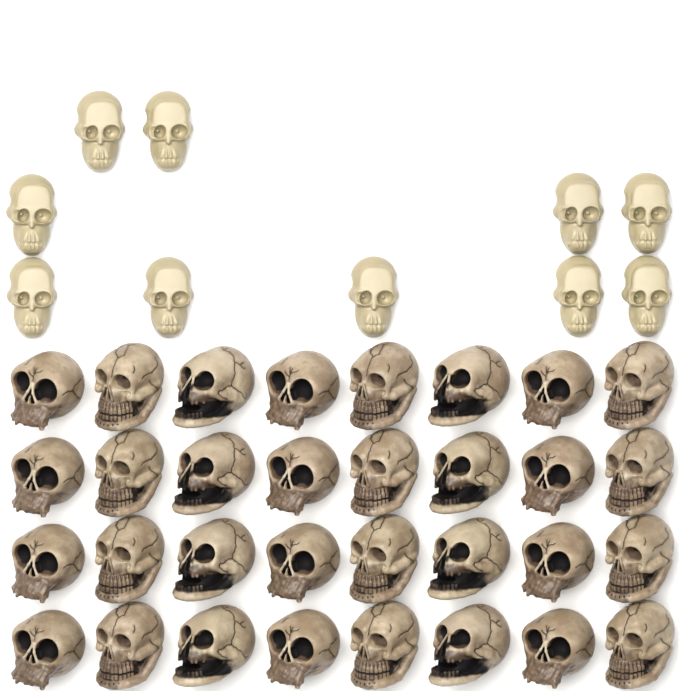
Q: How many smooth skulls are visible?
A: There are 10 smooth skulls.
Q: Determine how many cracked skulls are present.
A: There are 32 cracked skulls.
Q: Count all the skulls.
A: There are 42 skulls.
